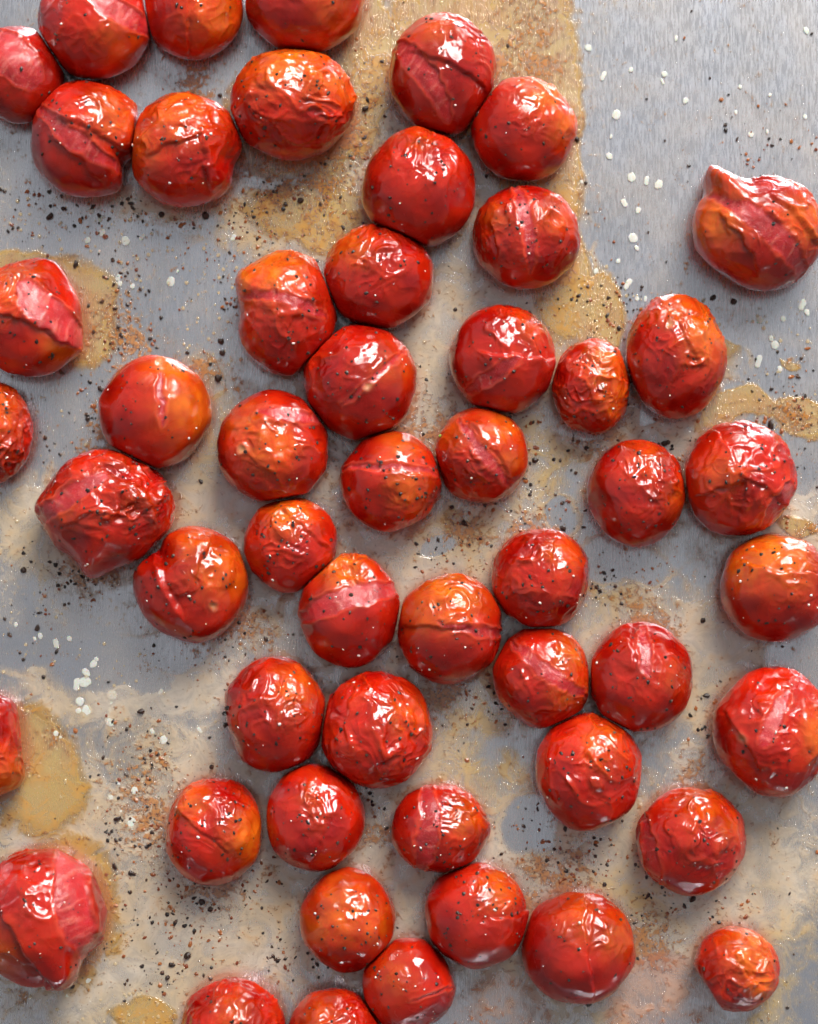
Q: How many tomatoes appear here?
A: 52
